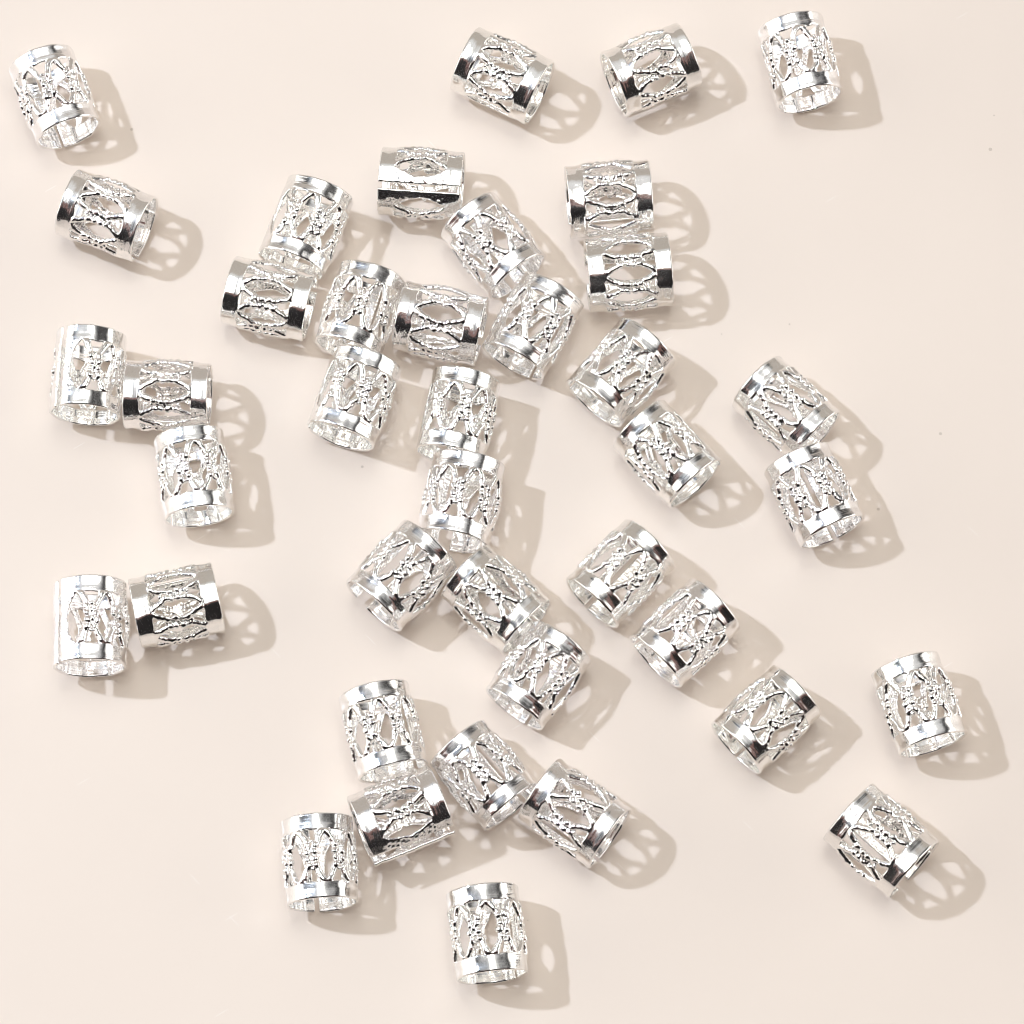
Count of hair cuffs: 40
